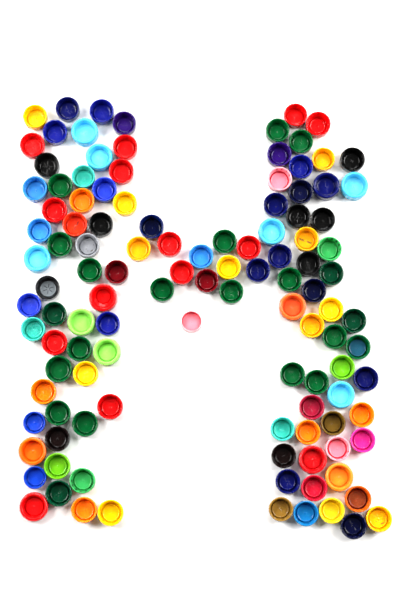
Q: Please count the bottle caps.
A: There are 117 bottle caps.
